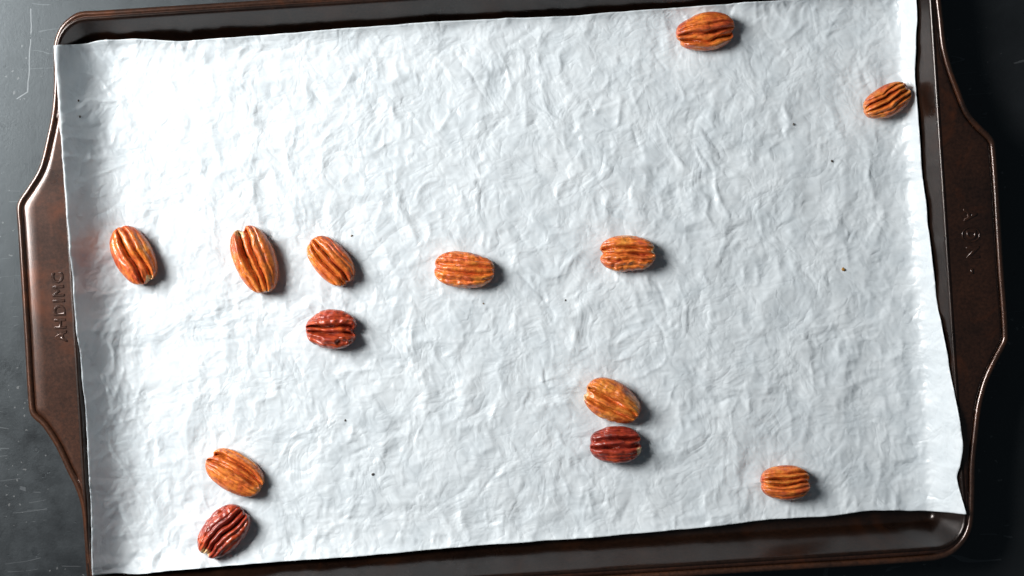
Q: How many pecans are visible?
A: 13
